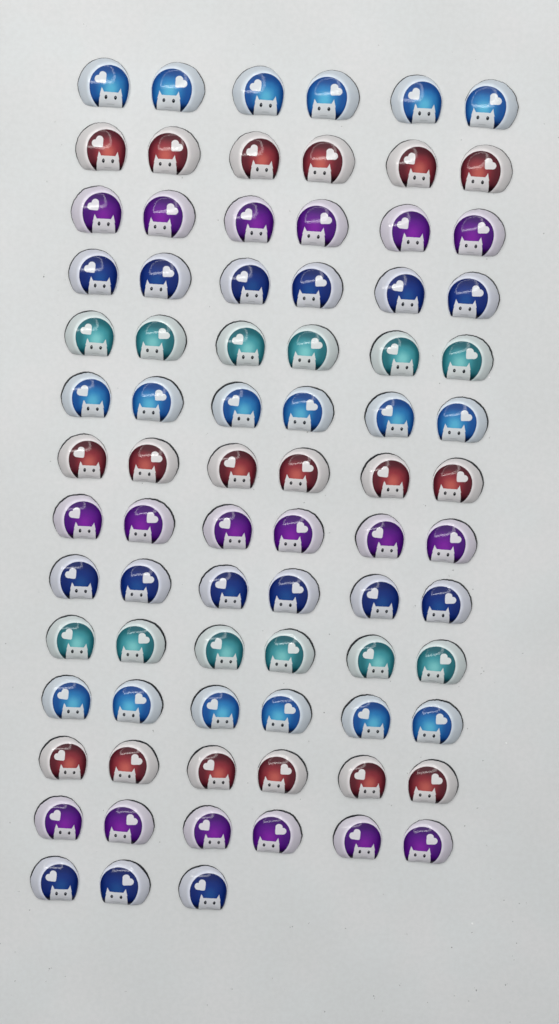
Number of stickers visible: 81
